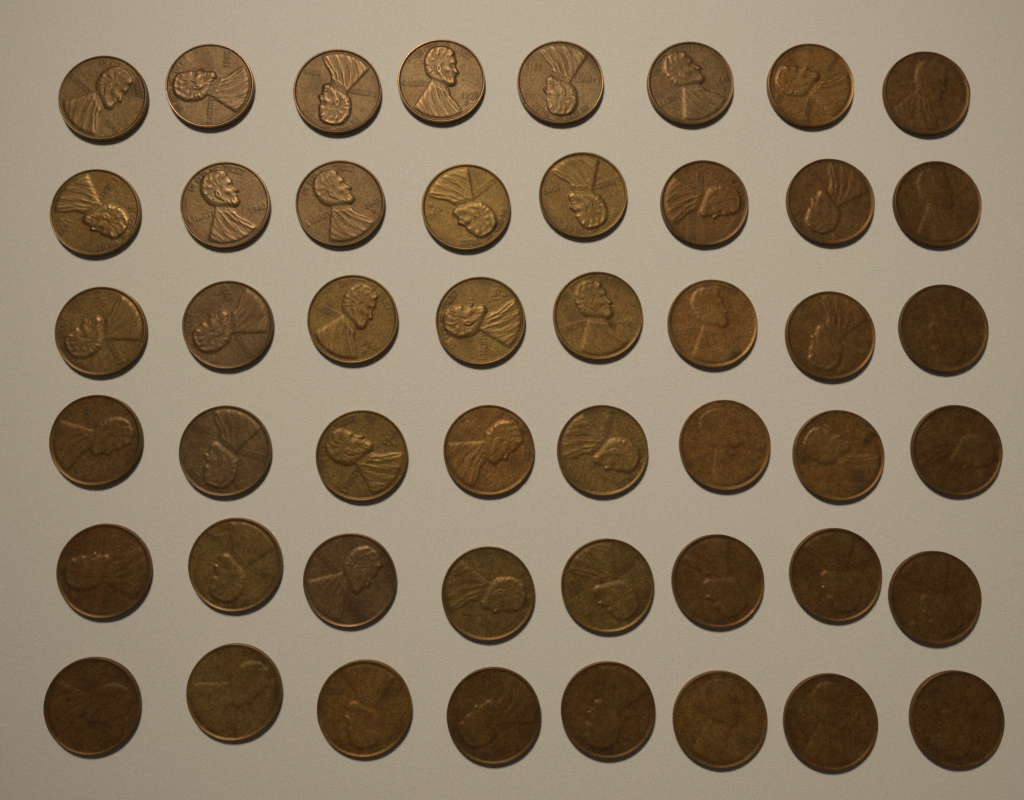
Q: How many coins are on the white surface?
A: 48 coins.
